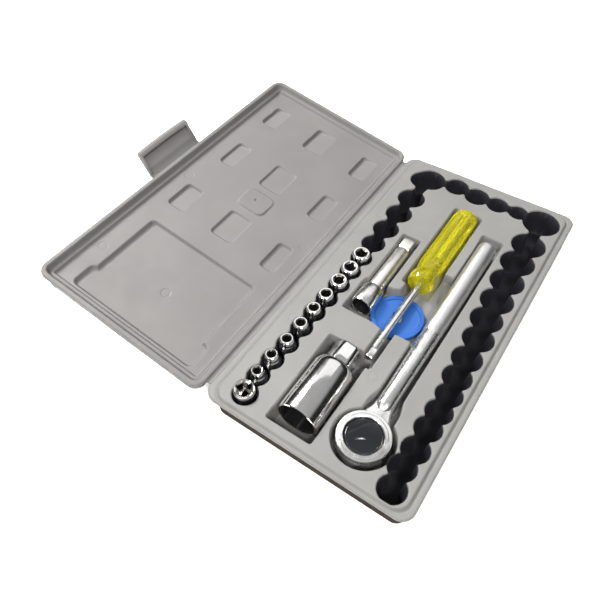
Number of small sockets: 10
